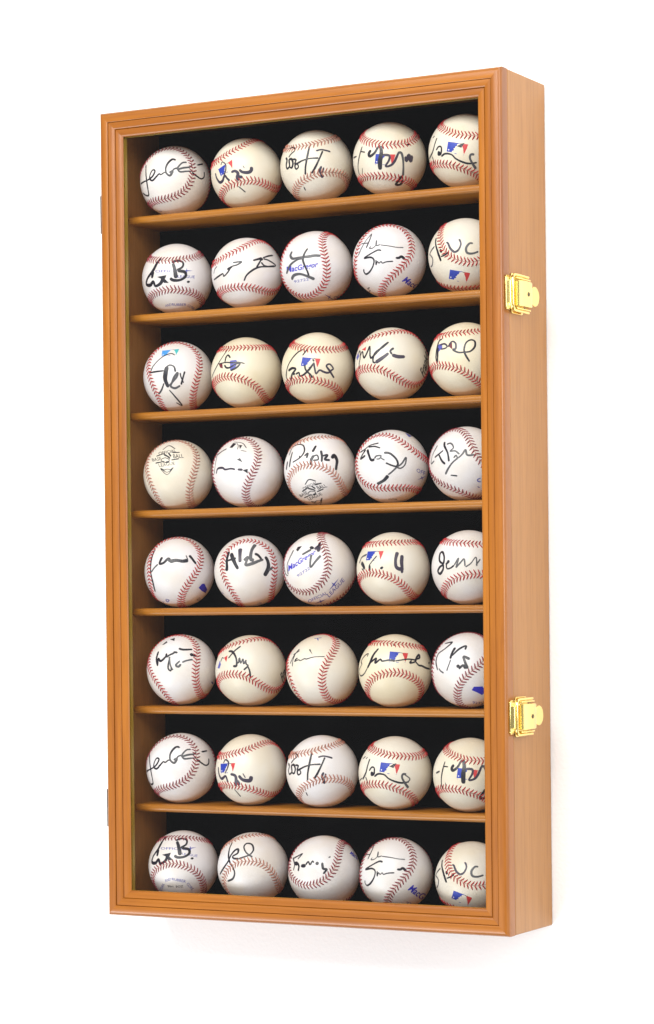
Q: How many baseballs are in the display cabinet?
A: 40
